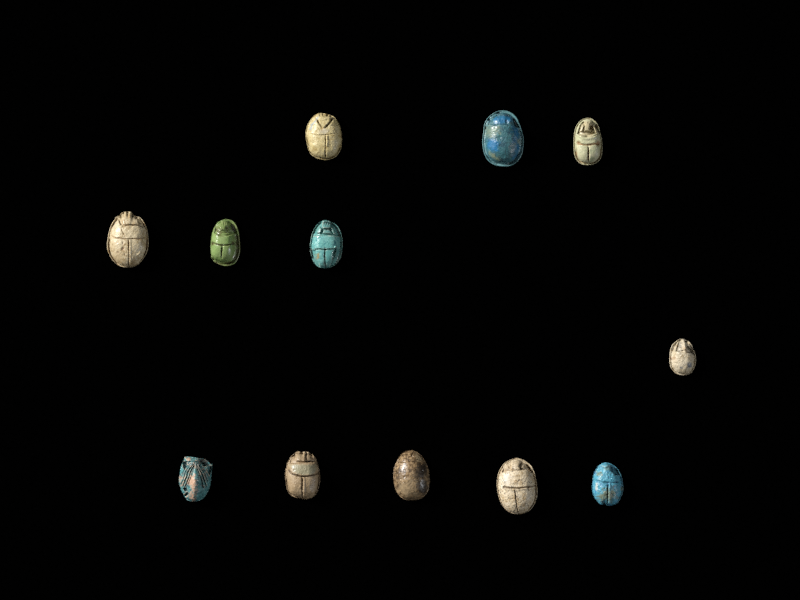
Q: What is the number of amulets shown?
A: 12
